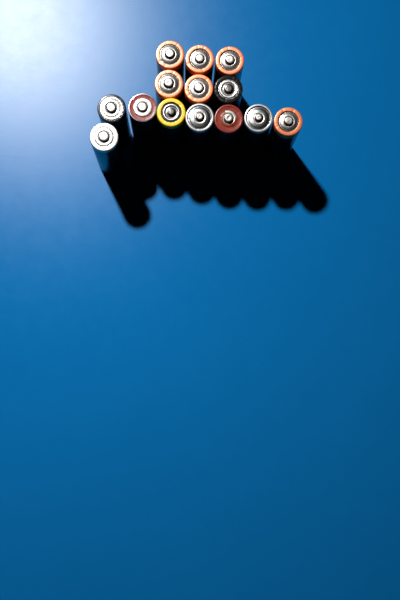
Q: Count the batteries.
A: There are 14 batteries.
